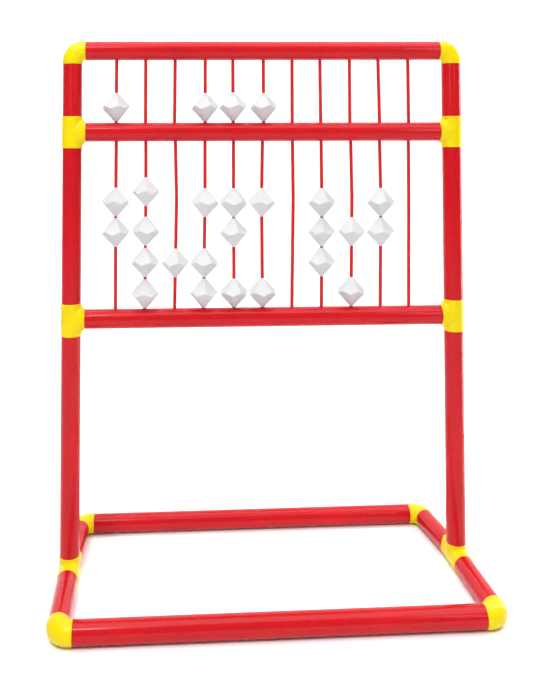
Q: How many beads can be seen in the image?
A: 26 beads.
